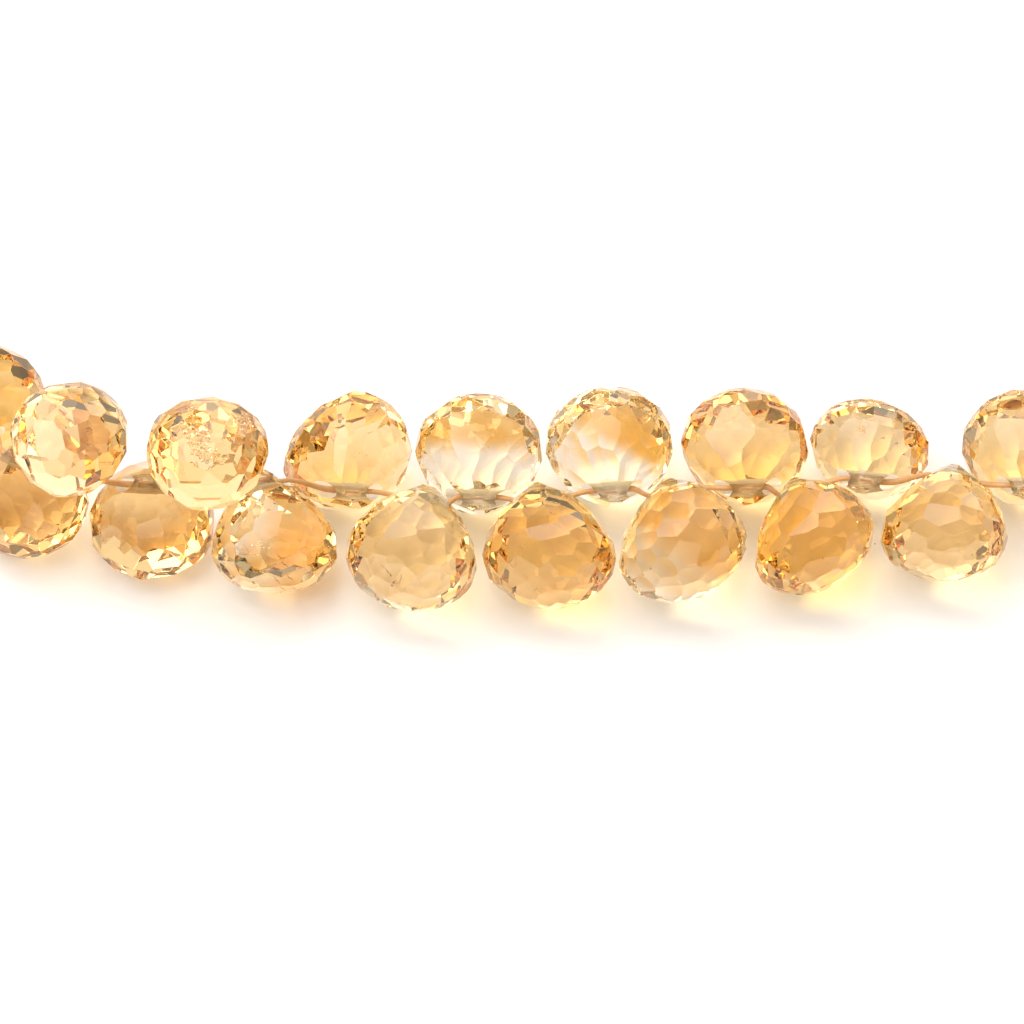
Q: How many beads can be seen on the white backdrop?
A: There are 17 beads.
